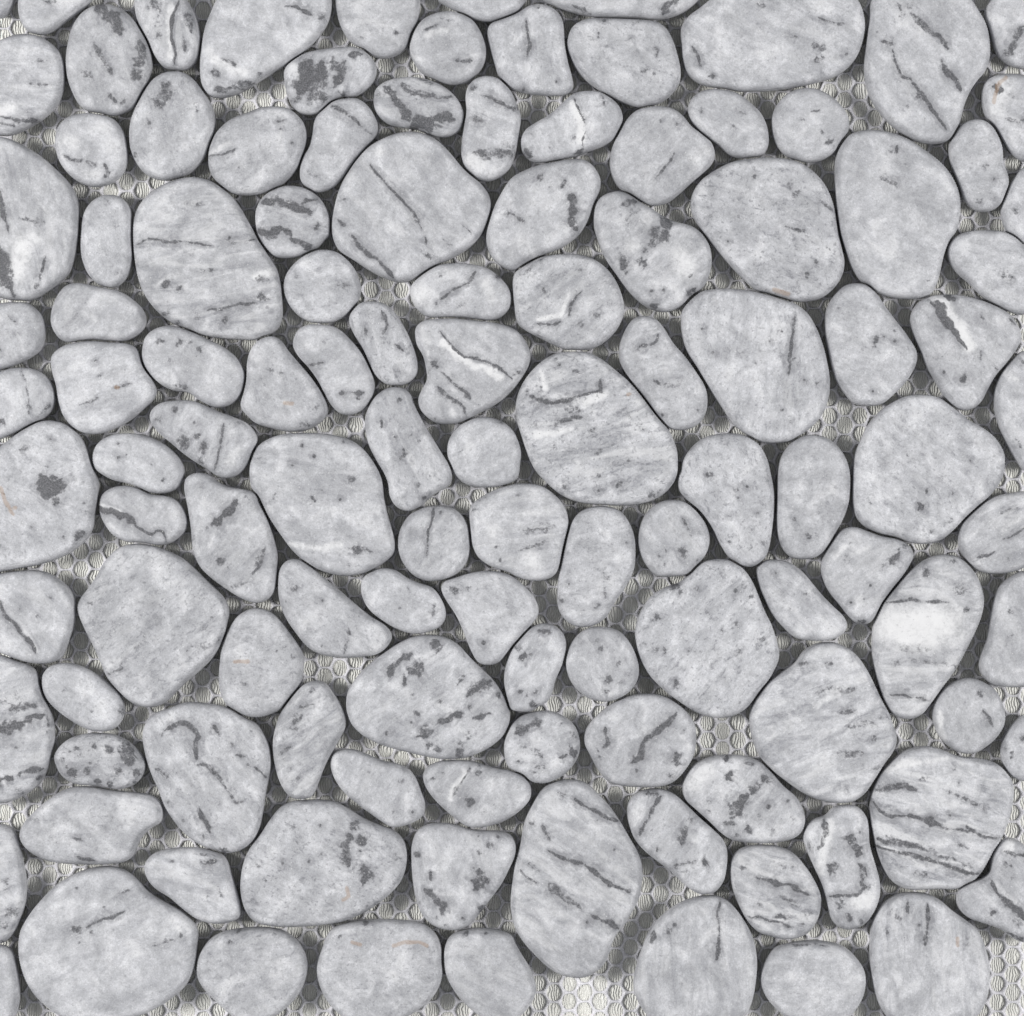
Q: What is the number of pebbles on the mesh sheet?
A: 119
